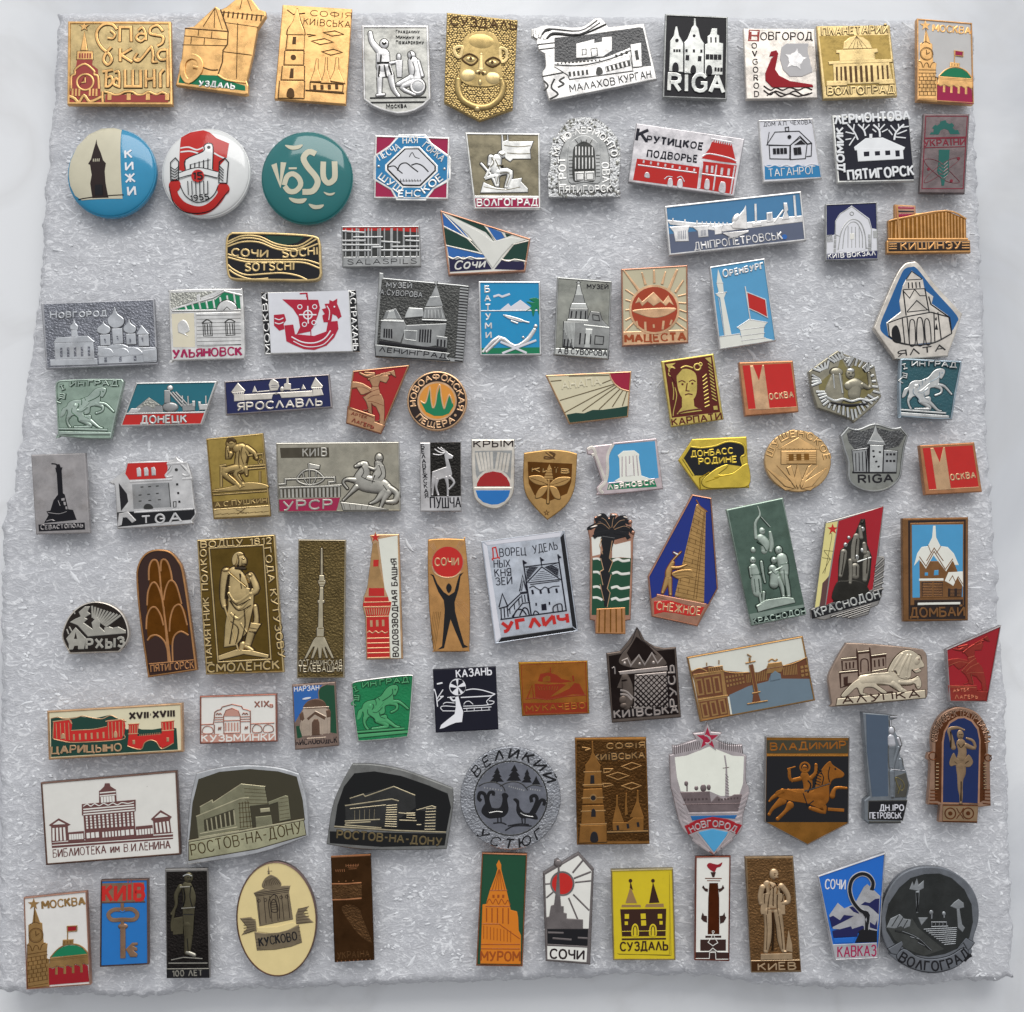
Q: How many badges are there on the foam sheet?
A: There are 100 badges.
